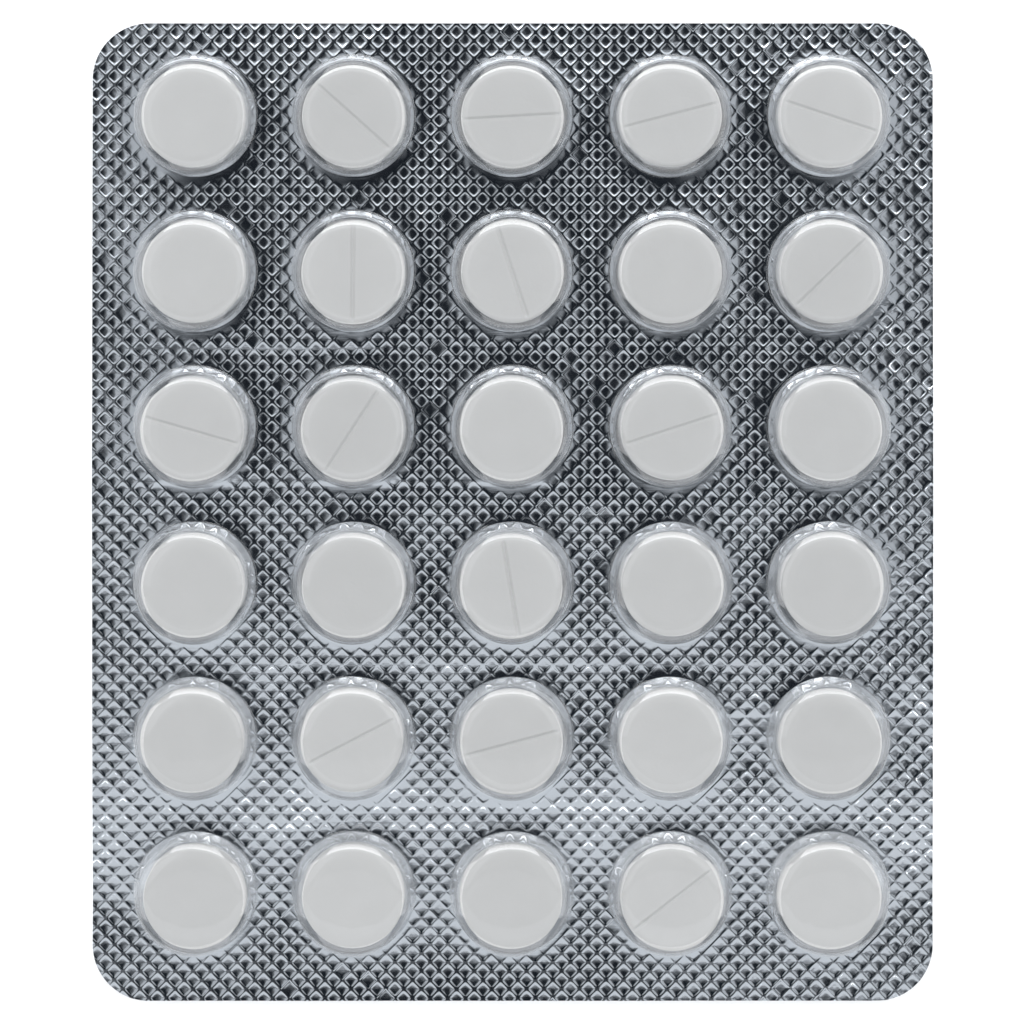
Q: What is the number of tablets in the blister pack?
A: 30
